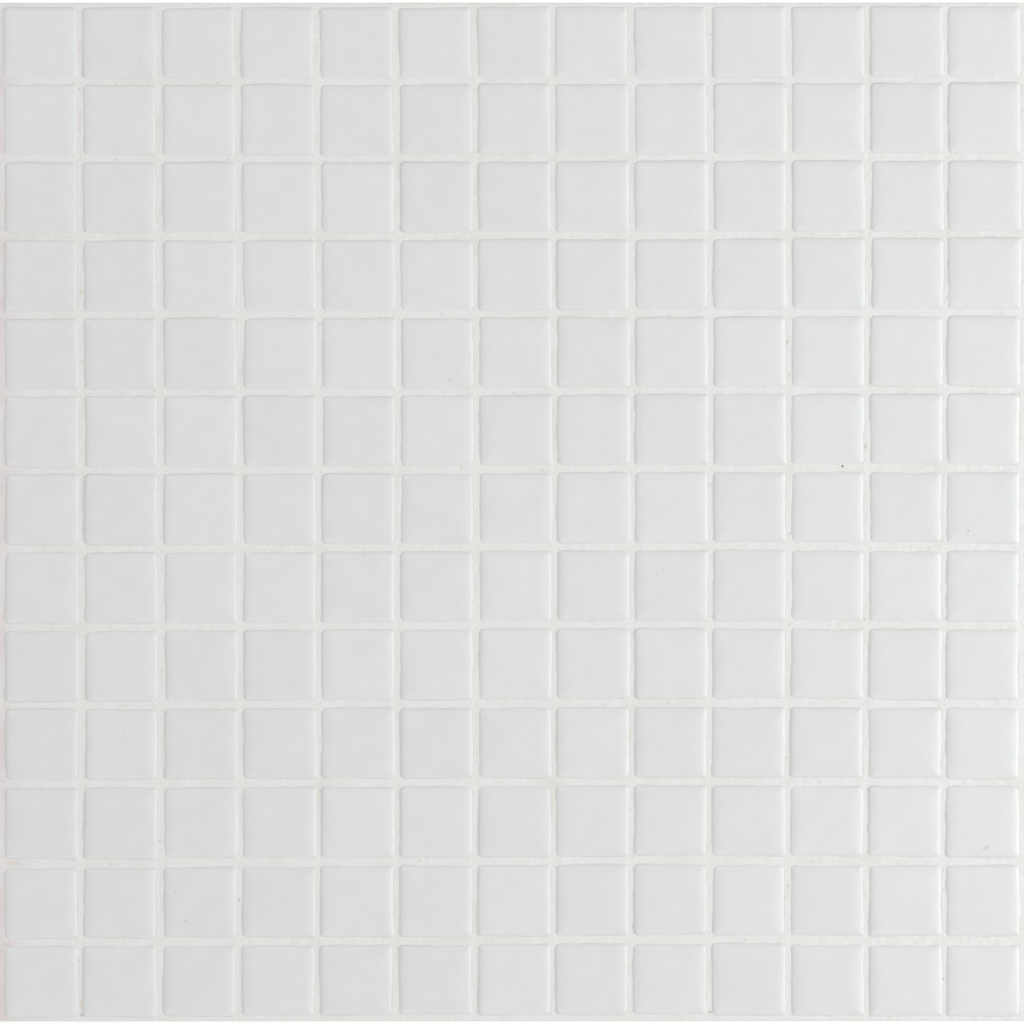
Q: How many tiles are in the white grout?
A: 169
